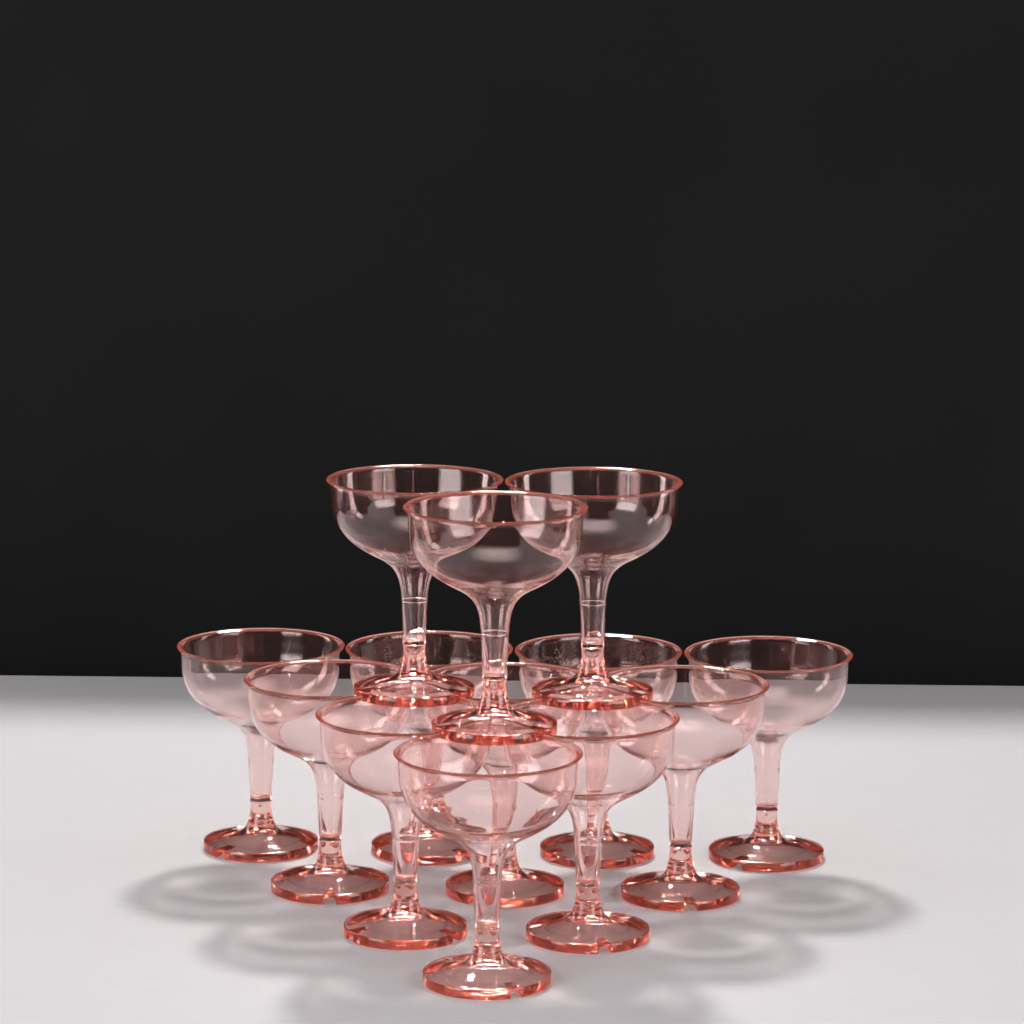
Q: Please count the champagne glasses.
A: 13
